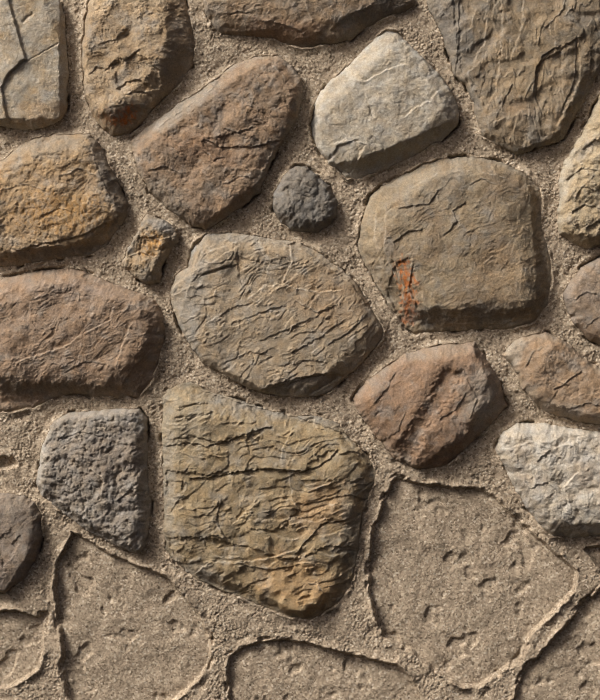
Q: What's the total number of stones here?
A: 20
